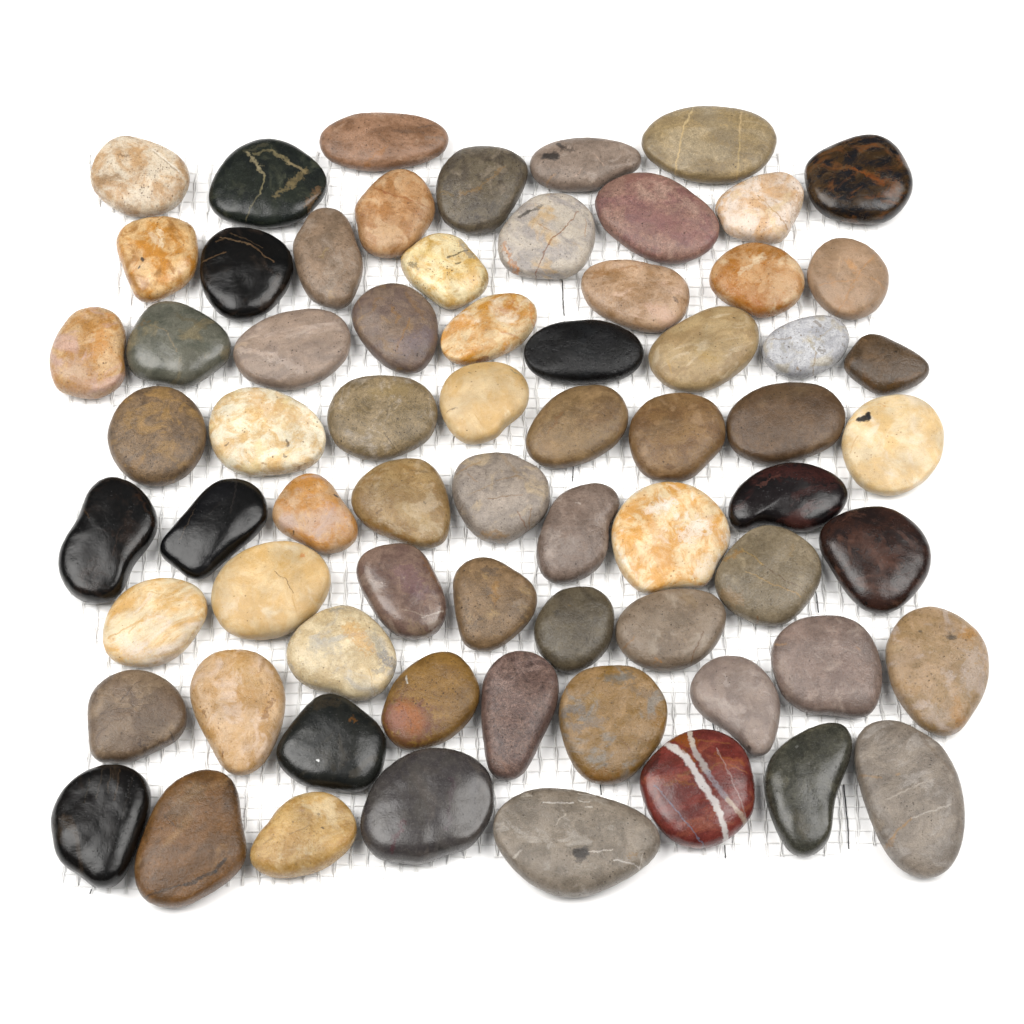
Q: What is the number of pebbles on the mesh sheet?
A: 69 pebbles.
